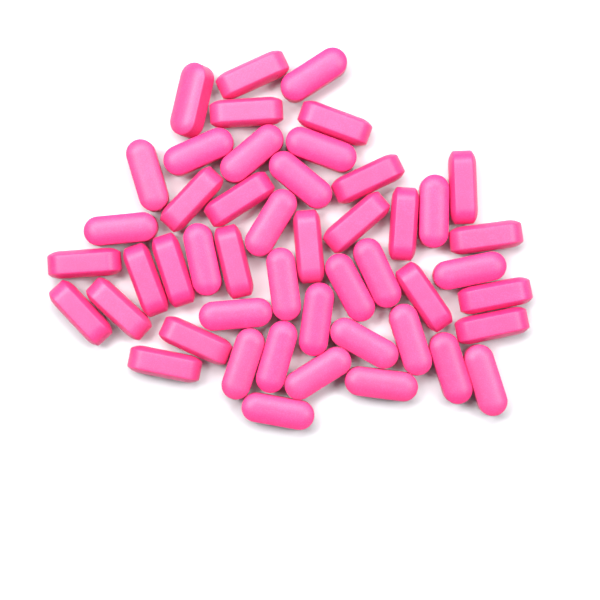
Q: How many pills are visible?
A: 48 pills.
